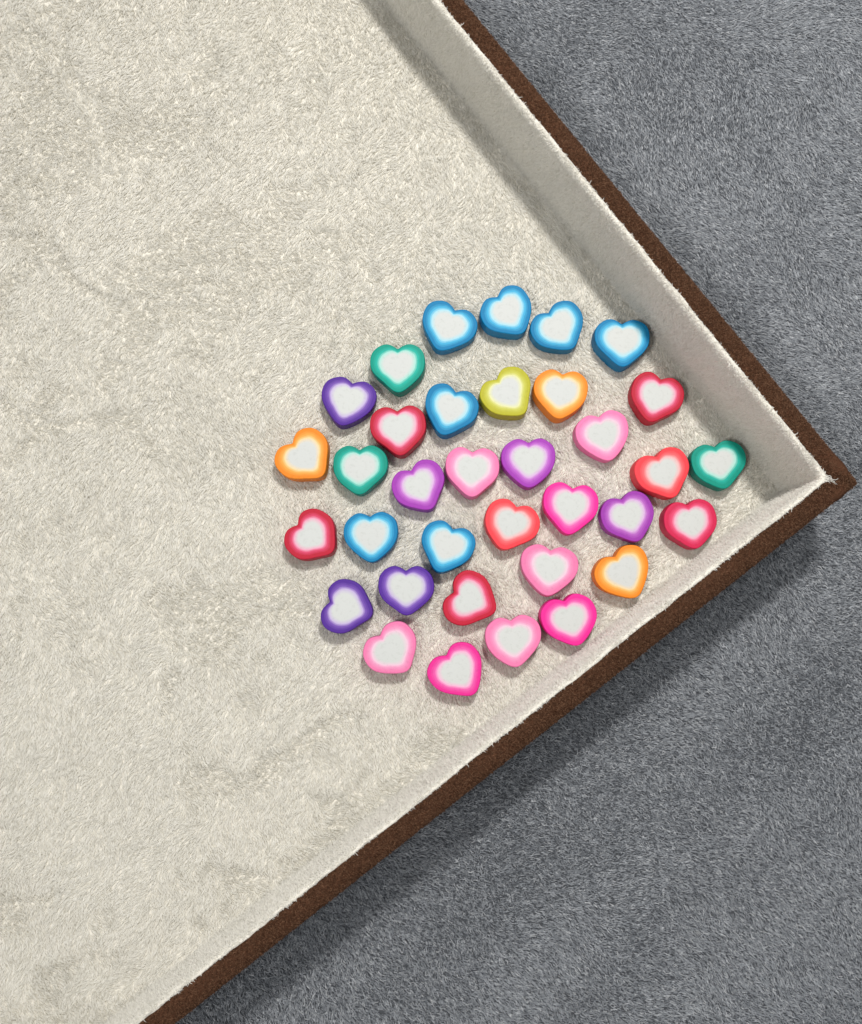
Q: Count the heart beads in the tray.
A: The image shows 35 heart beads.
